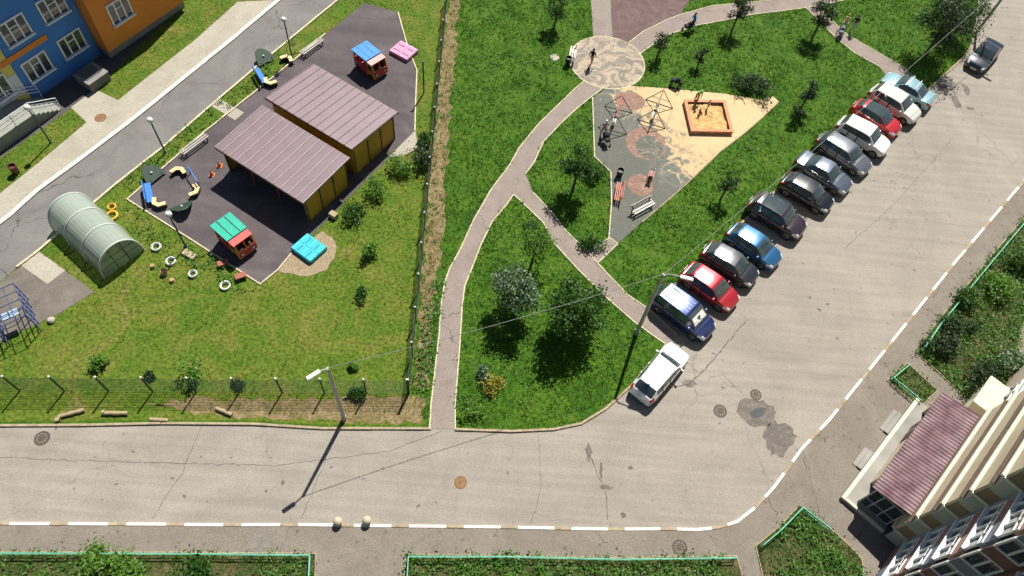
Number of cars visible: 14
